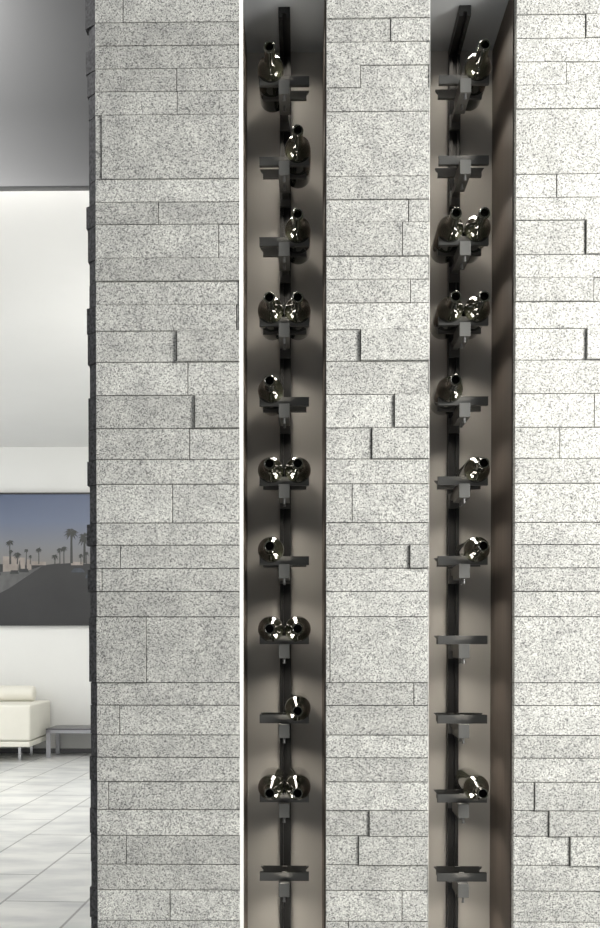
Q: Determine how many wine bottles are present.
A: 23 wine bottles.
